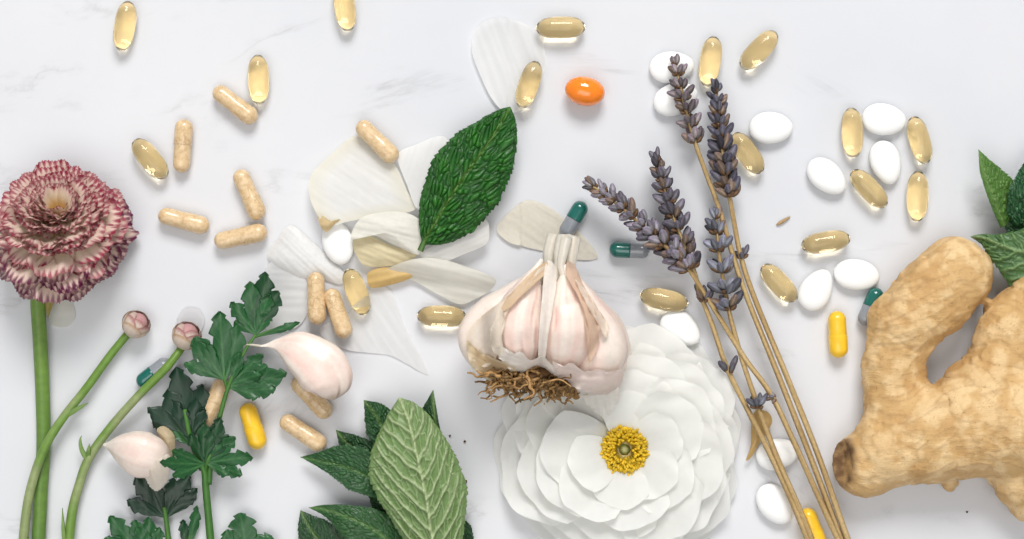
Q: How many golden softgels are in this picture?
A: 18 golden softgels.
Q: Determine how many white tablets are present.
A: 12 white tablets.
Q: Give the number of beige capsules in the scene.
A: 11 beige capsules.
